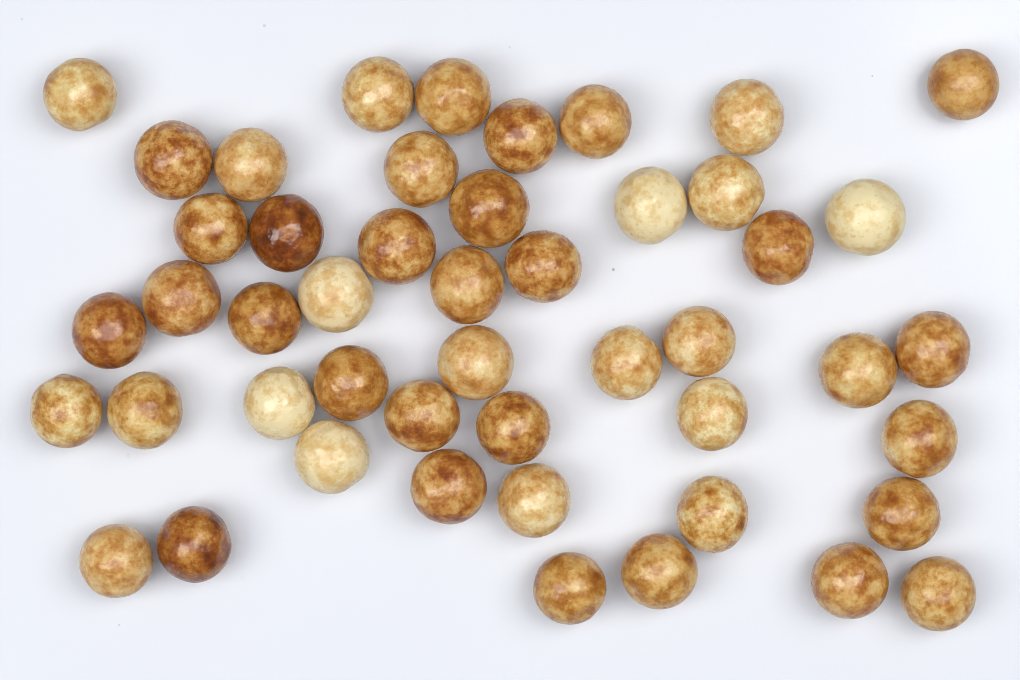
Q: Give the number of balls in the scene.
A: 48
